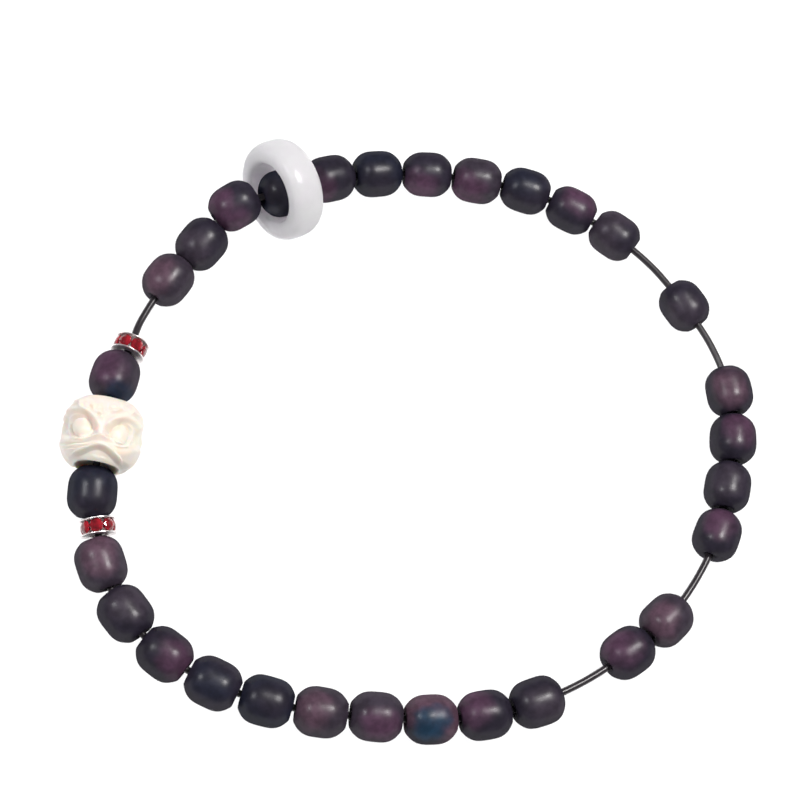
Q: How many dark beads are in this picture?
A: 30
